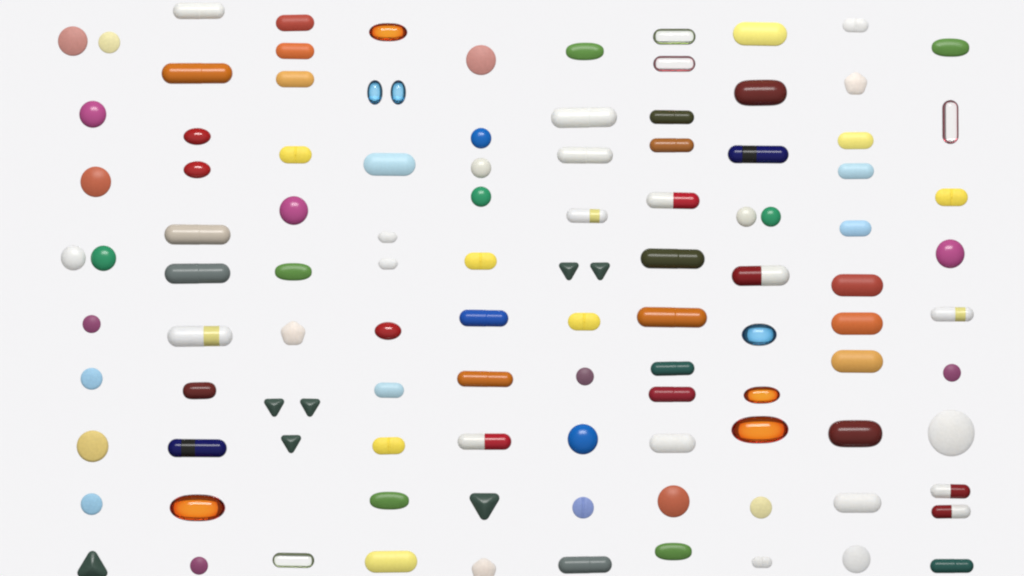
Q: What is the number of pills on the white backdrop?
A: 109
